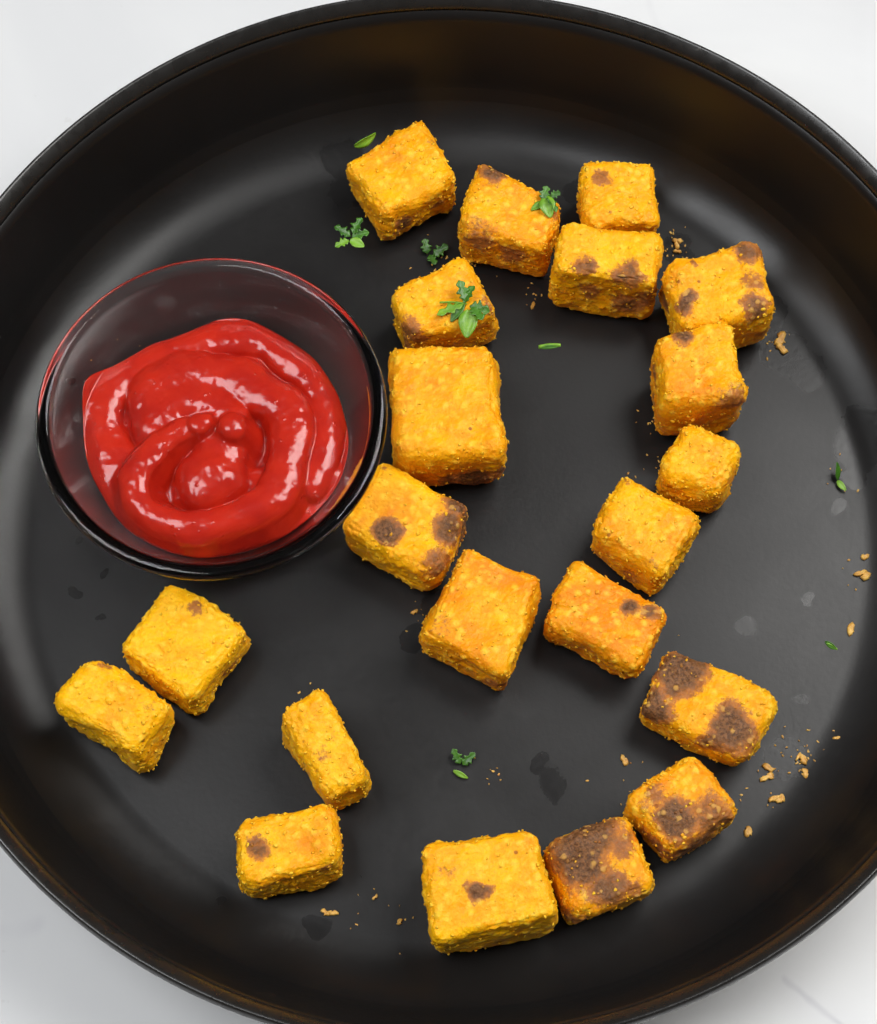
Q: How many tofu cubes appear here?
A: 21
